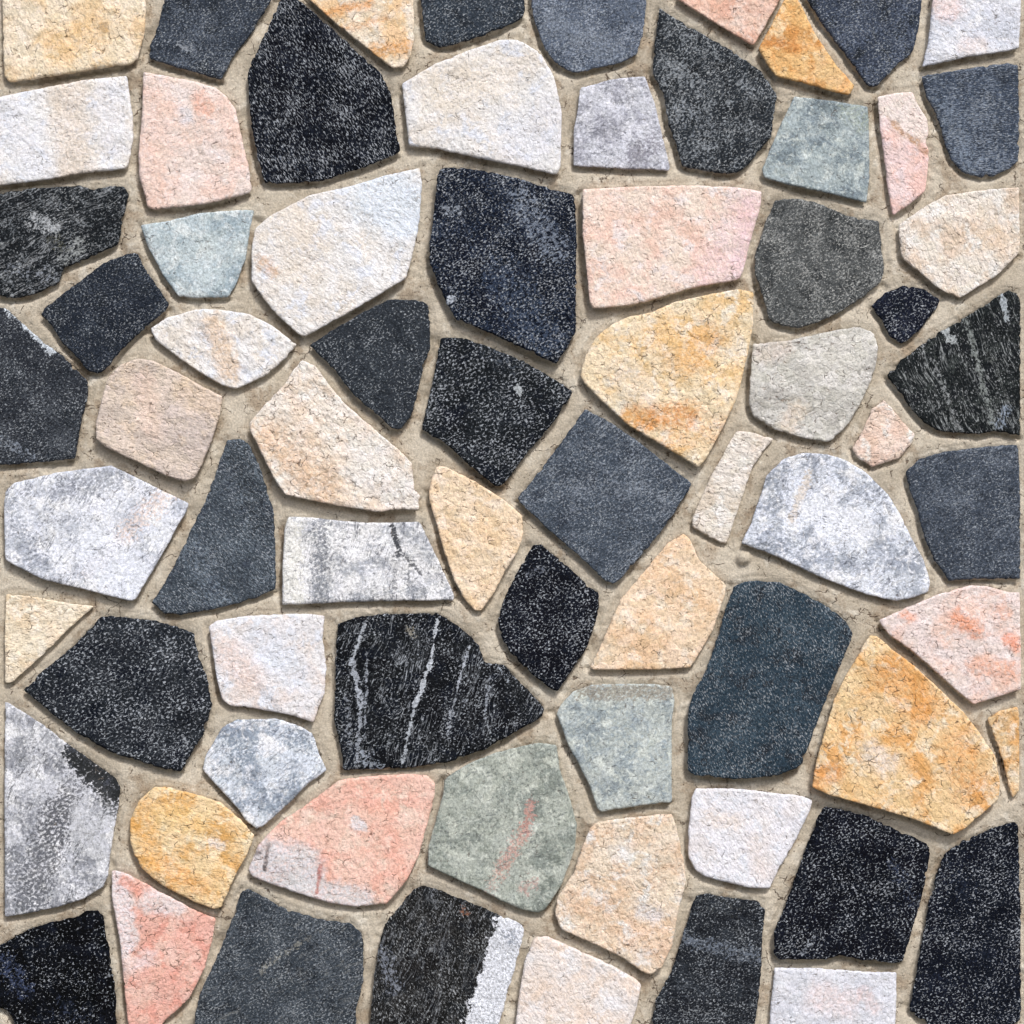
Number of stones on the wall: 72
